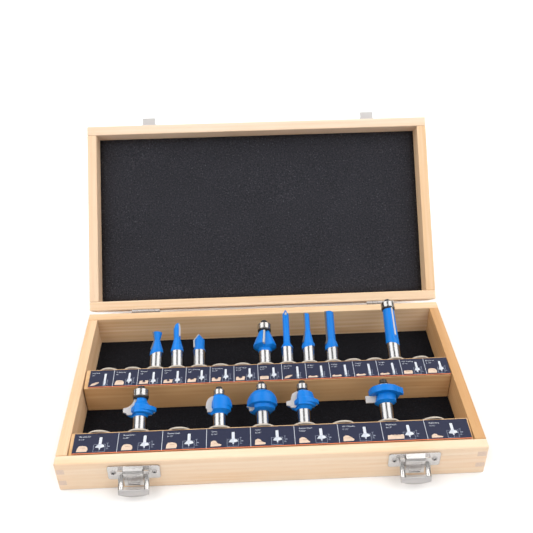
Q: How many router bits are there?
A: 13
